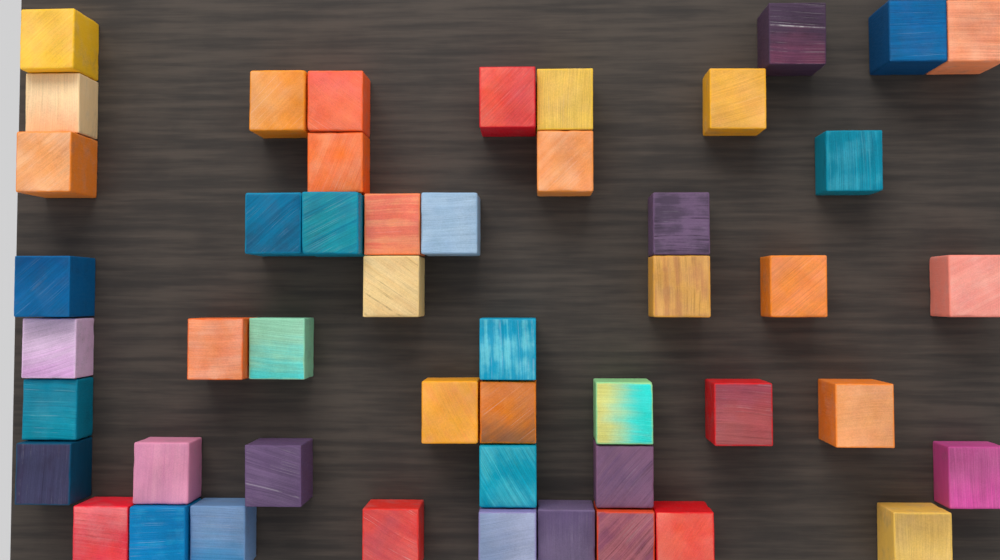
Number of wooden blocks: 49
